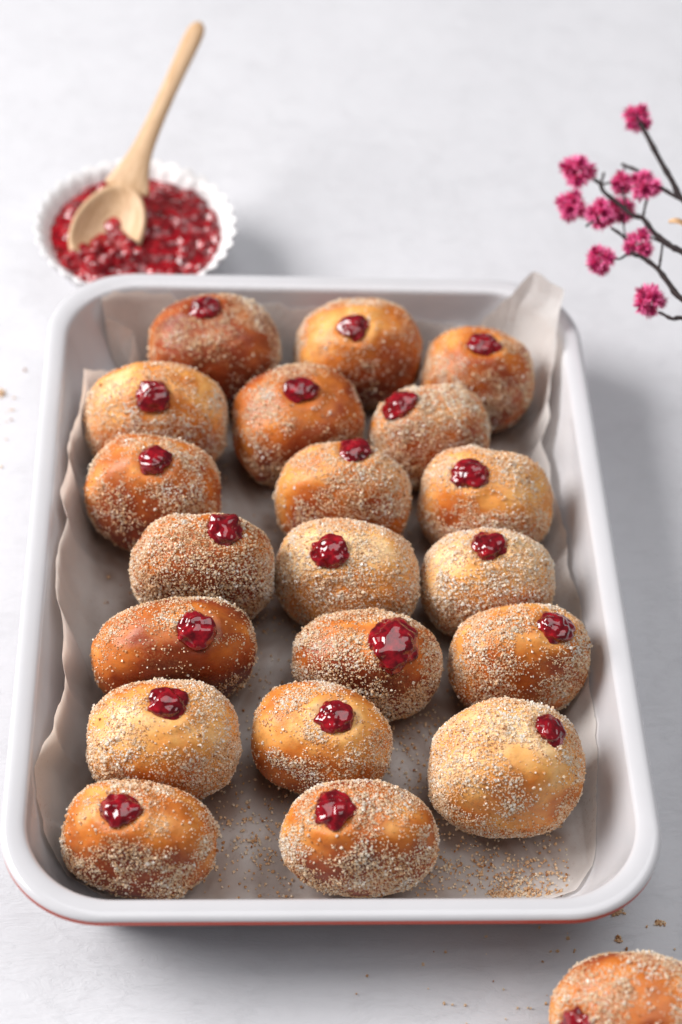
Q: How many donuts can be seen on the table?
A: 21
